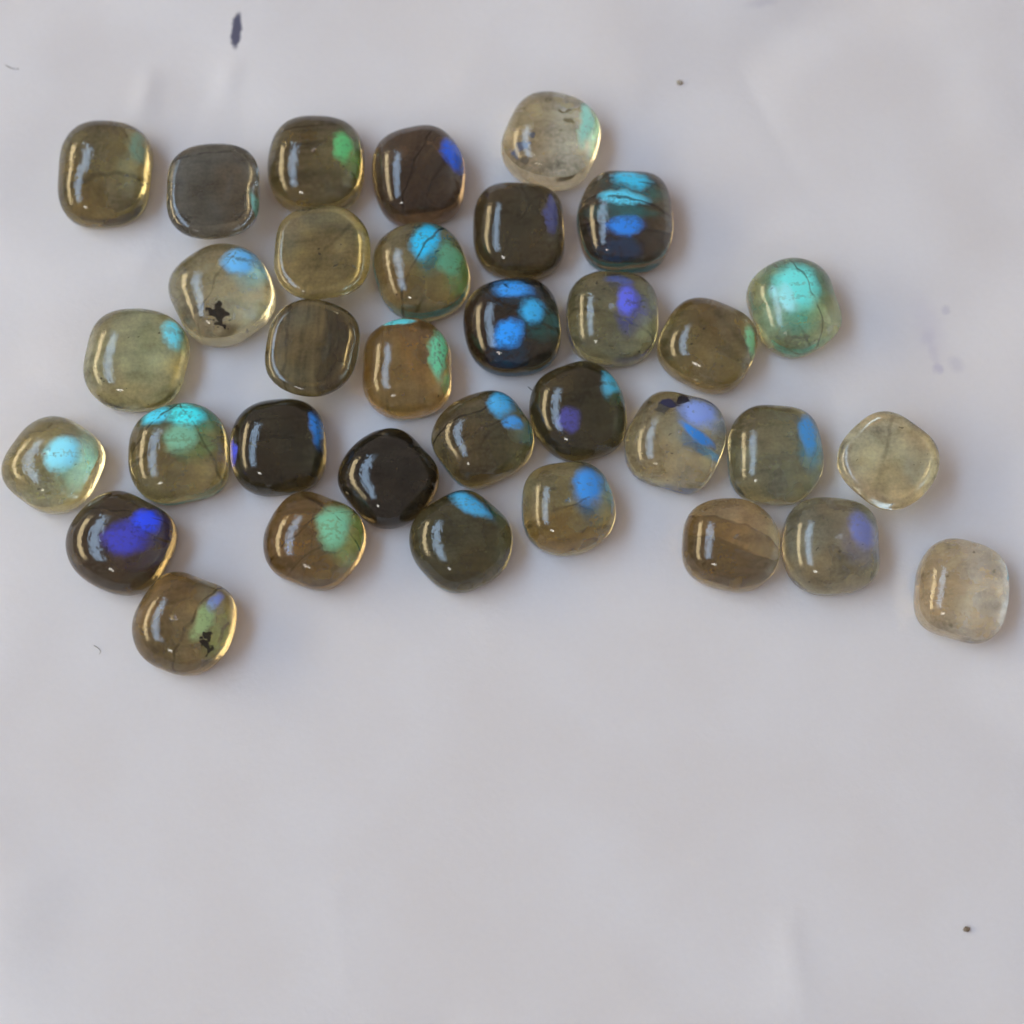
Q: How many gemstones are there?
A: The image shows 34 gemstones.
